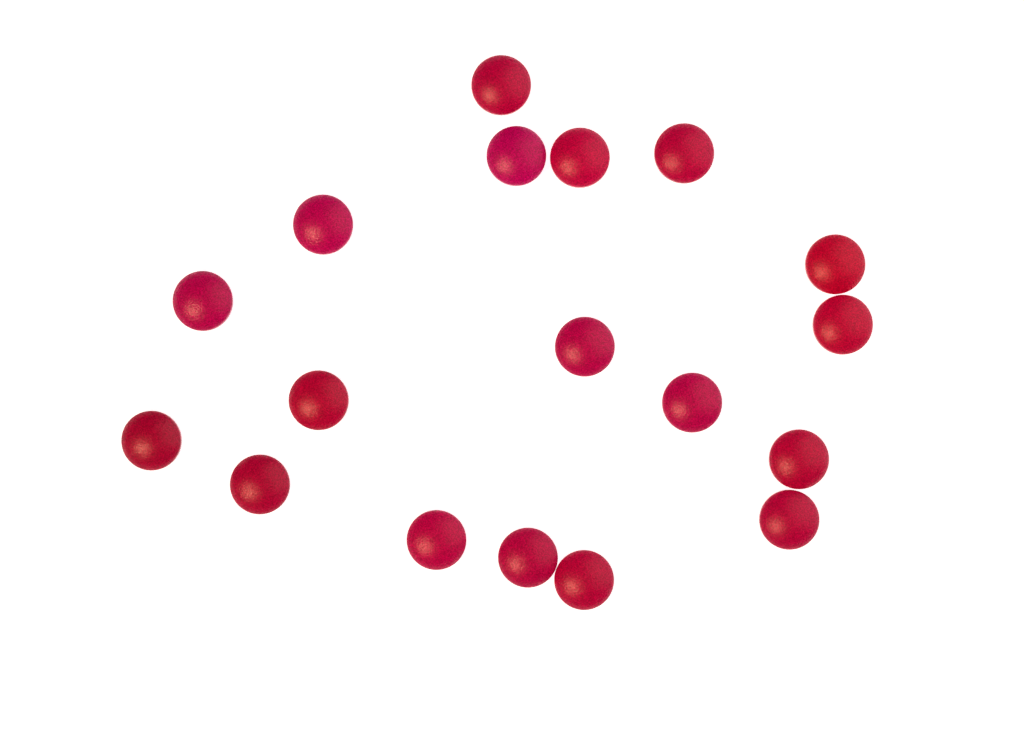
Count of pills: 18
